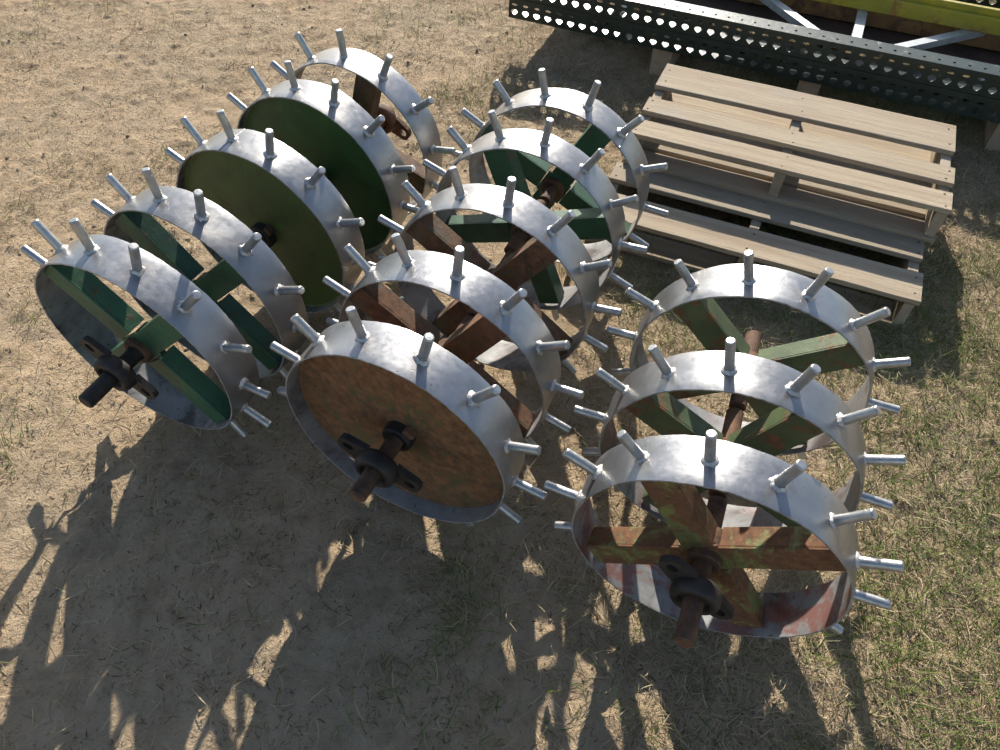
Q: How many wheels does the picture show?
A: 13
